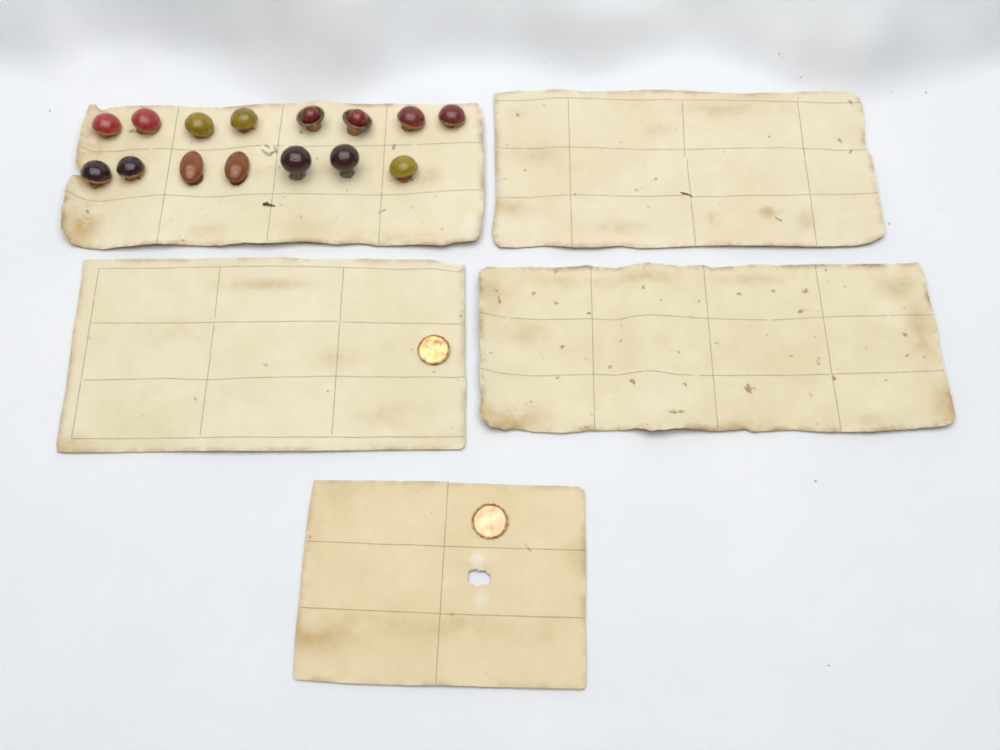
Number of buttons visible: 15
